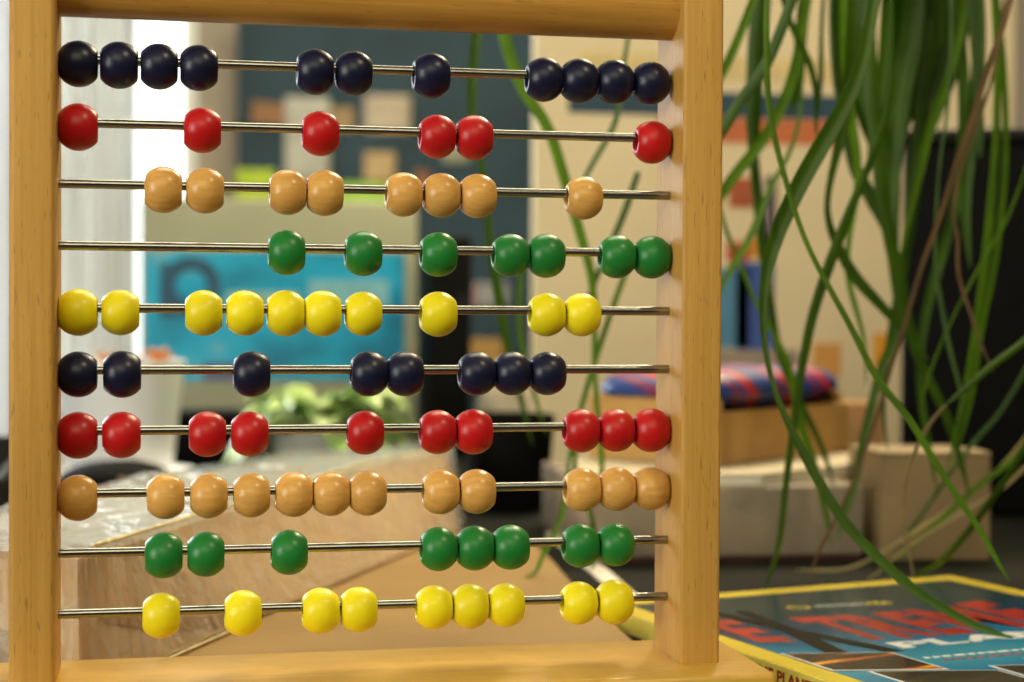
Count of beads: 89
